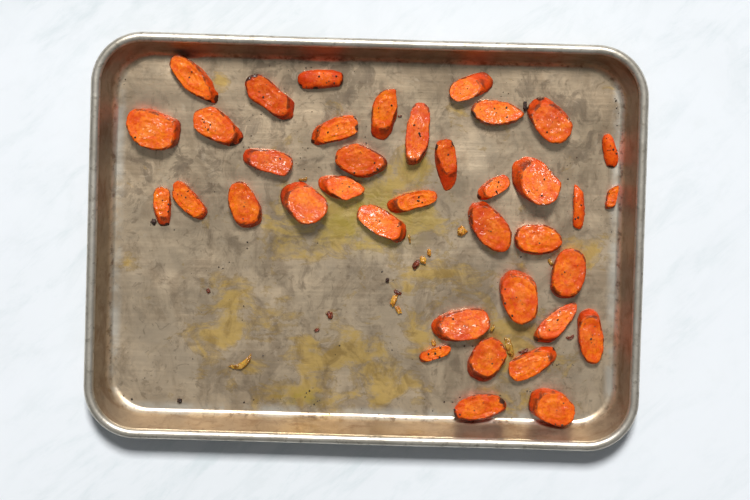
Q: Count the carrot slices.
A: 38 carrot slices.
